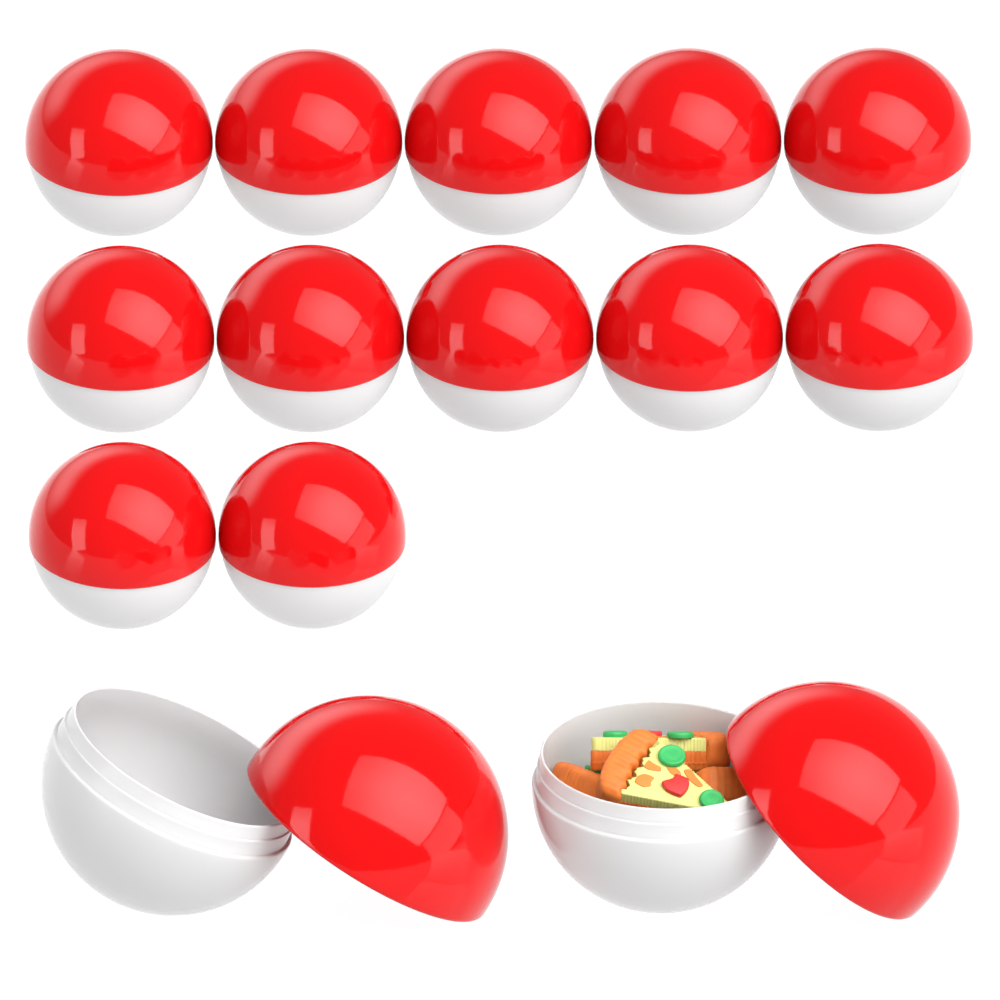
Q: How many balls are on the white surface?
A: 12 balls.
